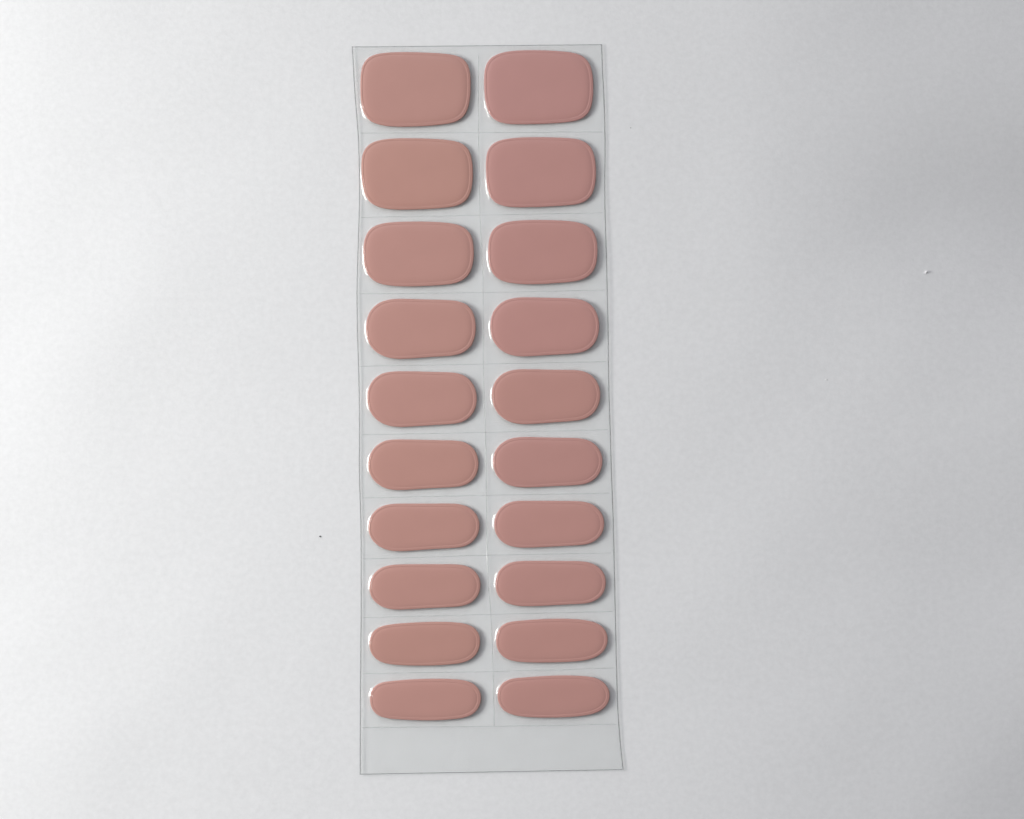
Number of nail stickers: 20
